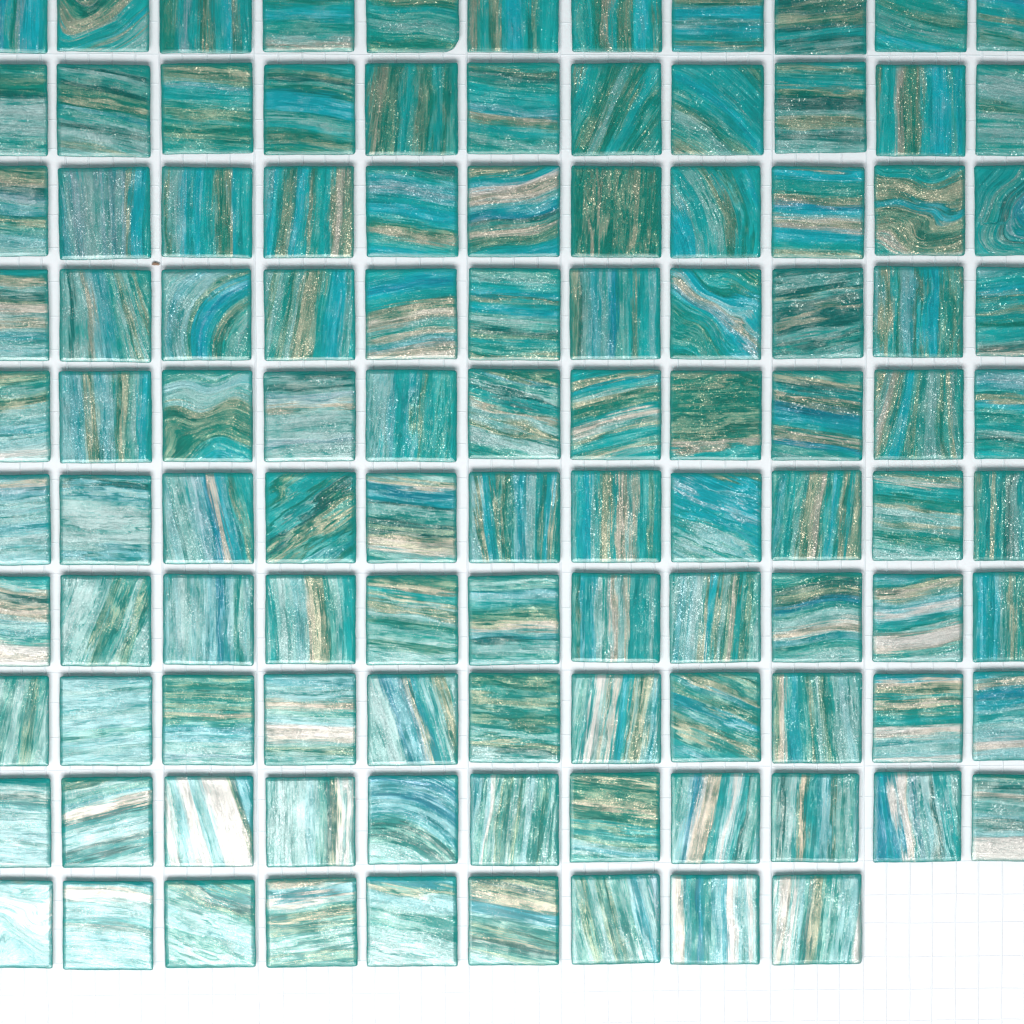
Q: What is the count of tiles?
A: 108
